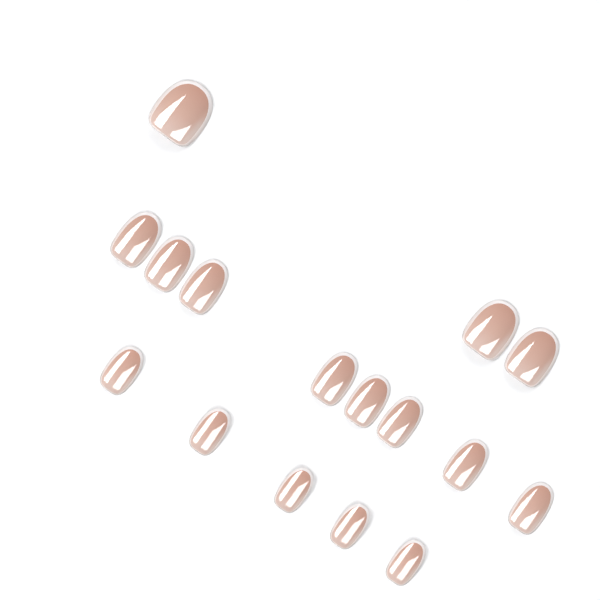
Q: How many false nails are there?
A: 16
